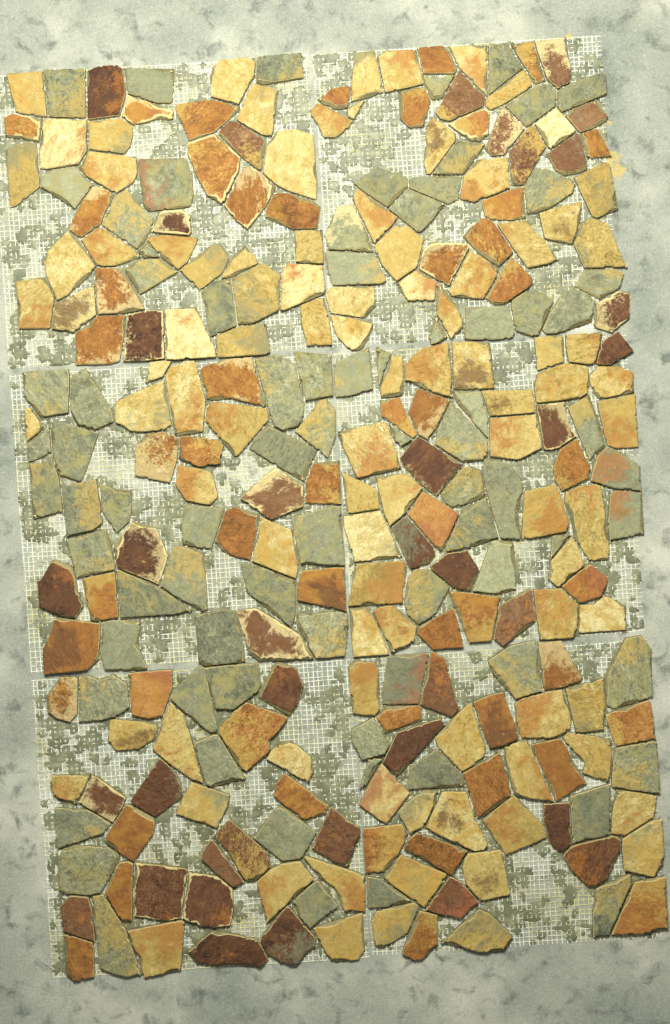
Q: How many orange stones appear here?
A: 51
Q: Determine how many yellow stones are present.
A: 95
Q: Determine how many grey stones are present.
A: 78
